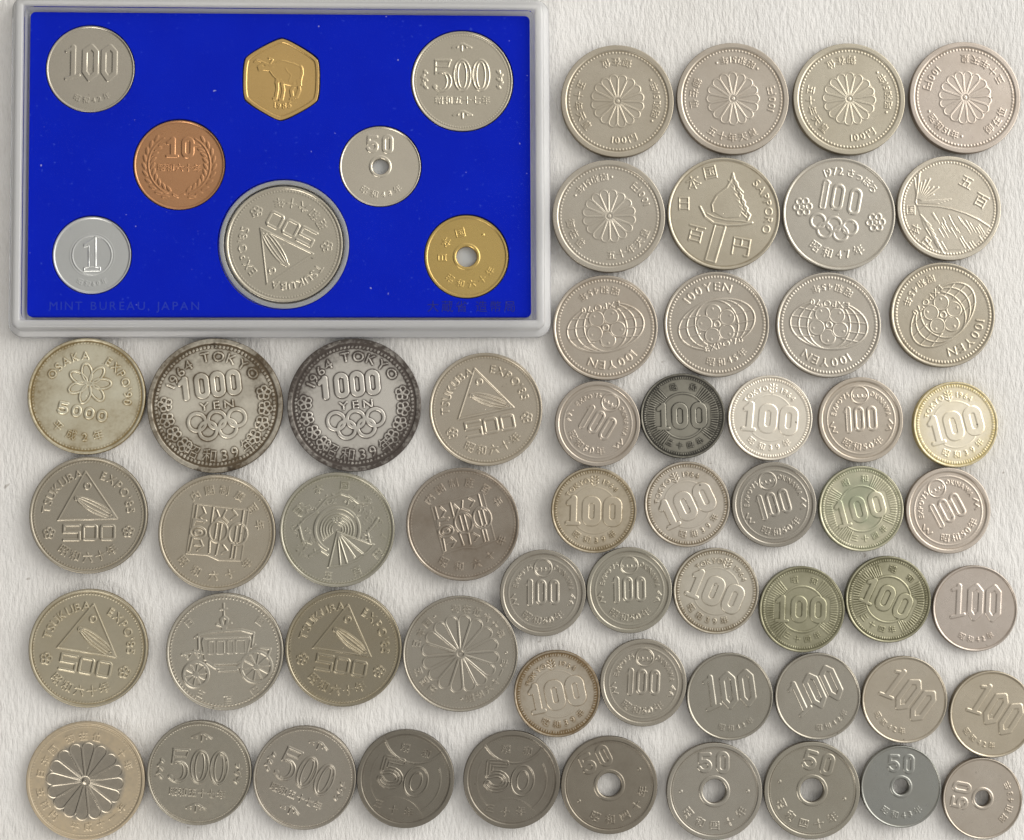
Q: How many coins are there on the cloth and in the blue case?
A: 64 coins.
